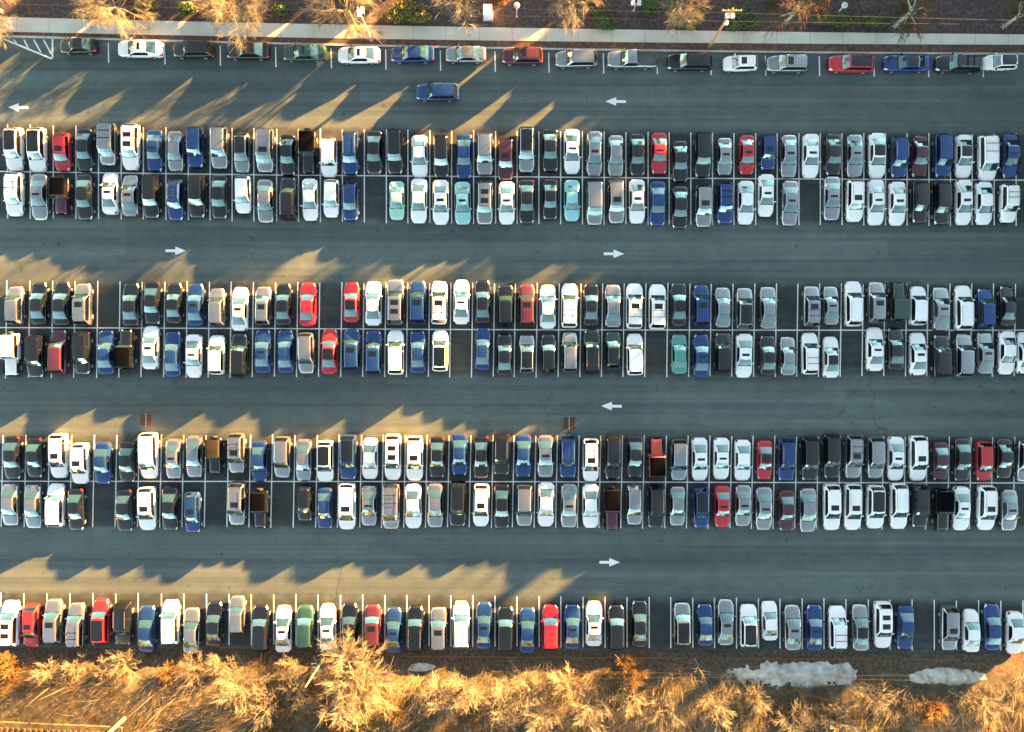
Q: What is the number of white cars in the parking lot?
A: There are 94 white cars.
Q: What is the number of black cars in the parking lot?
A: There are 79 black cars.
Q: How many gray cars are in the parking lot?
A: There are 77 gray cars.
